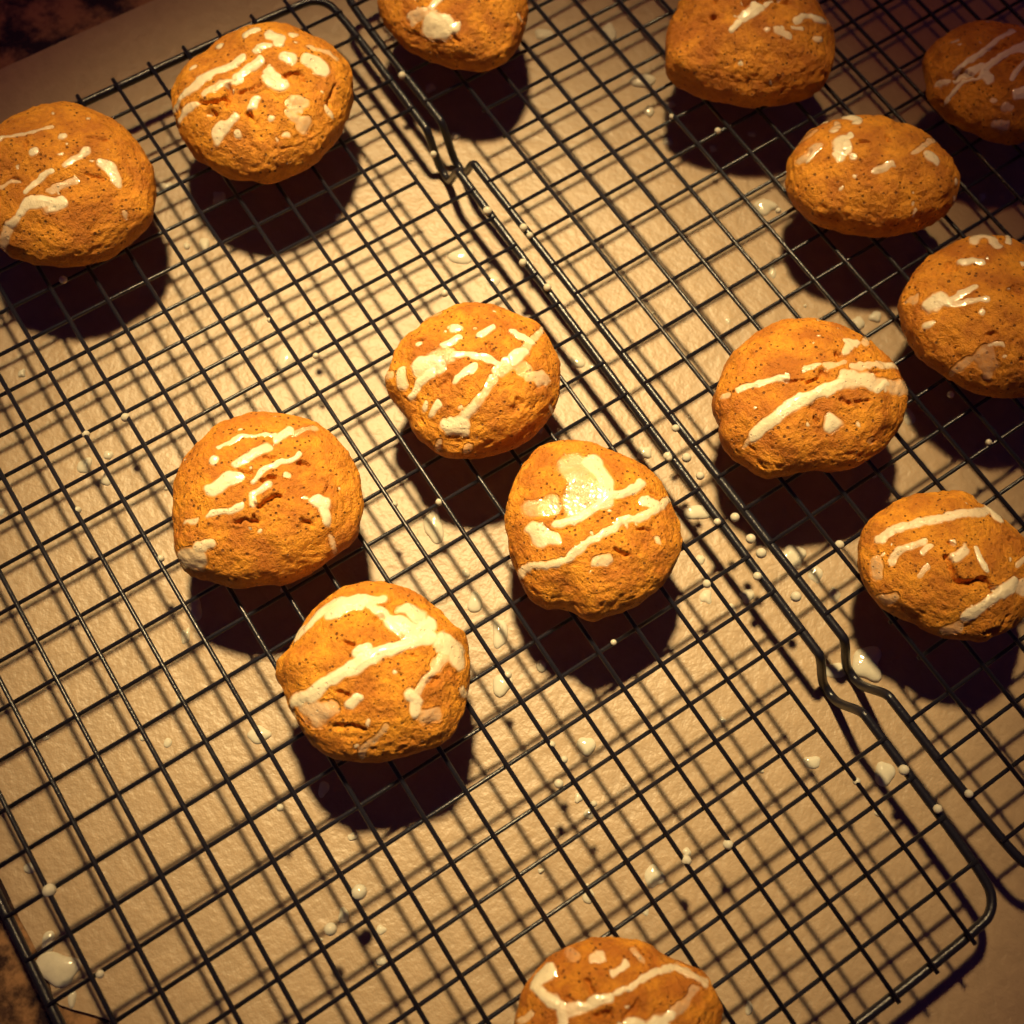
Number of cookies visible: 14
